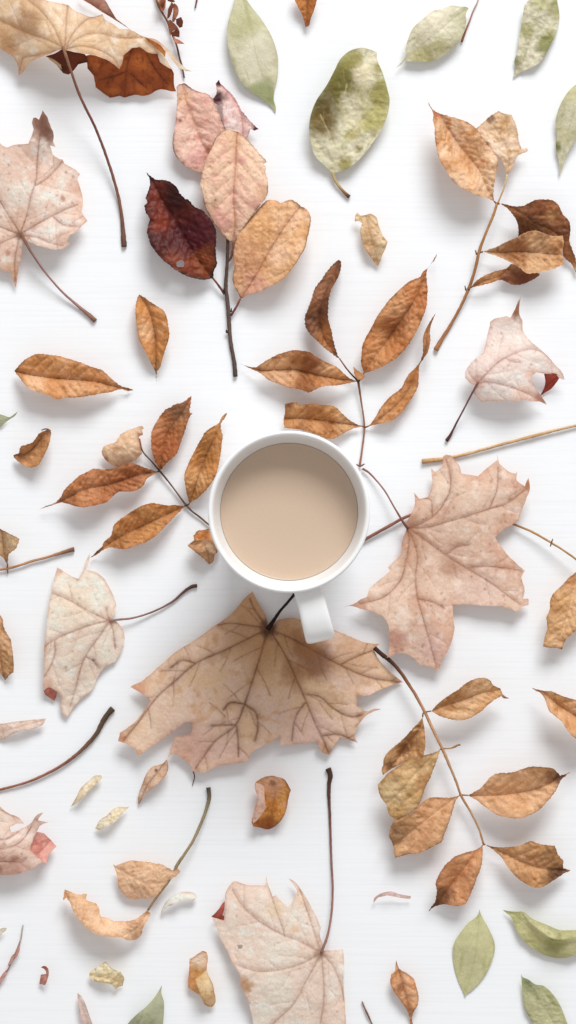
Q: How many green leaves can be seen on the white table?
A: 10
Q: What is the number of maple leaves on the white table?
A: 8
